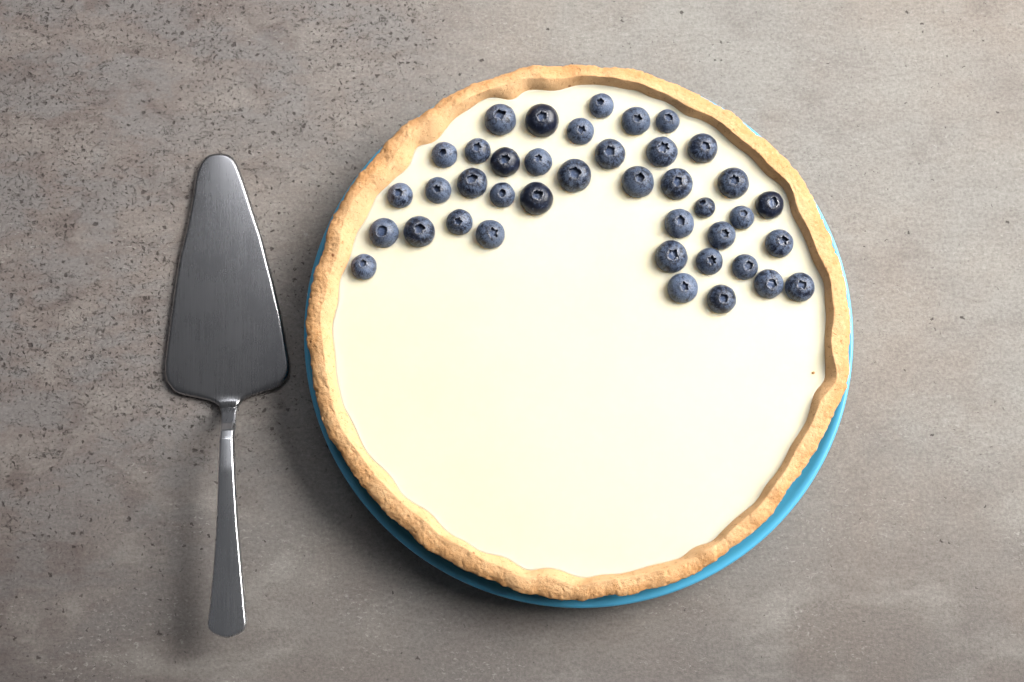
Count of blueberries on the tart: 40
